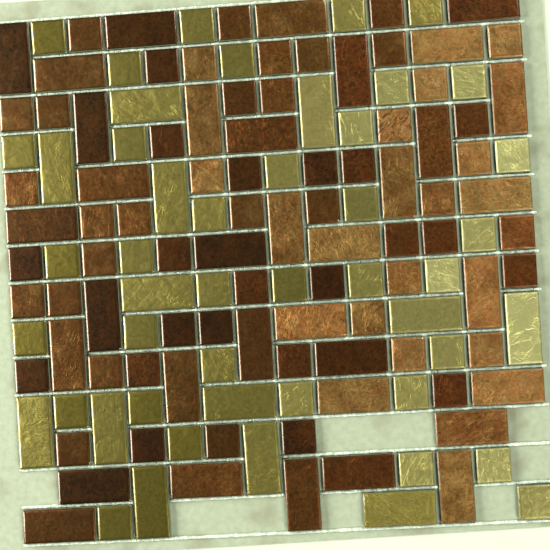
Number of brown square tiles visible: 54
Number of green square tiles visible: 35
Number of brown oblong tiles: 35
